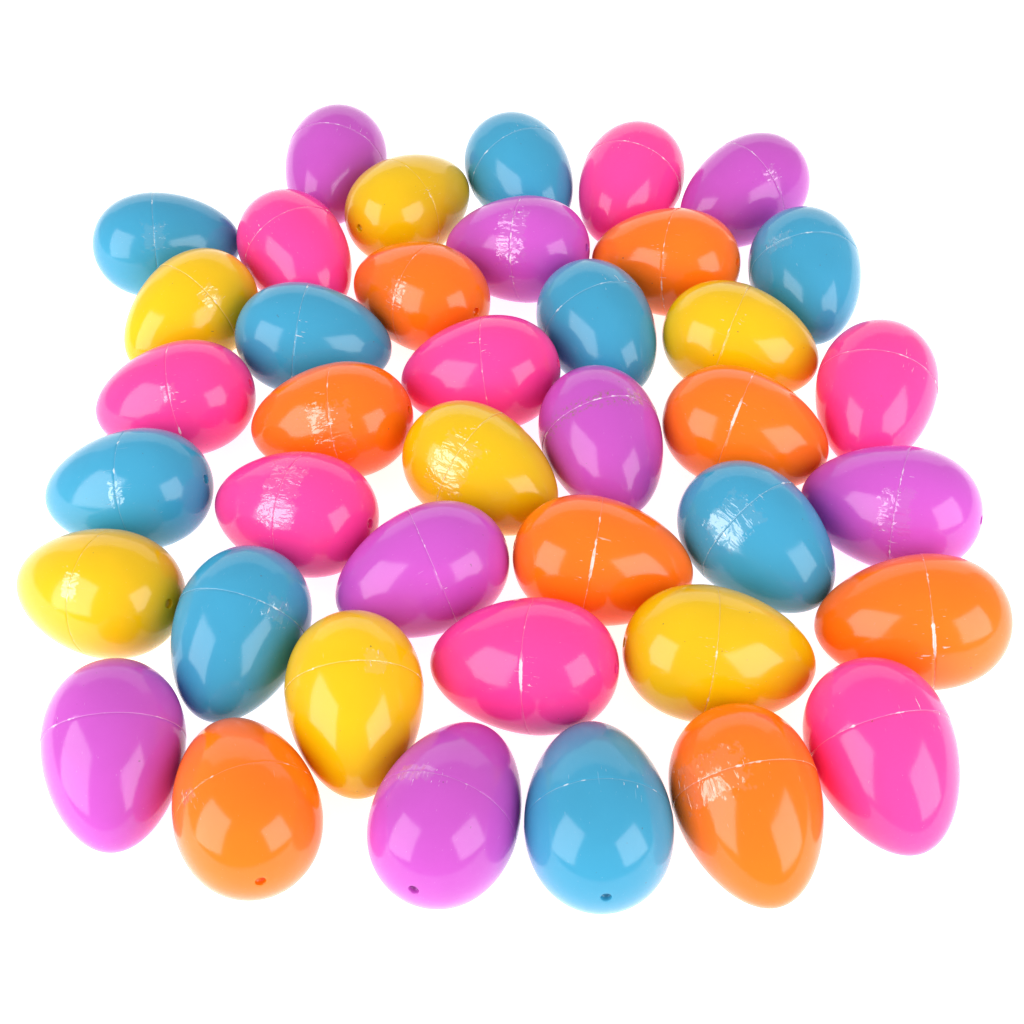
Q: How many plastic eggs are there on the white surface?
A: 40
